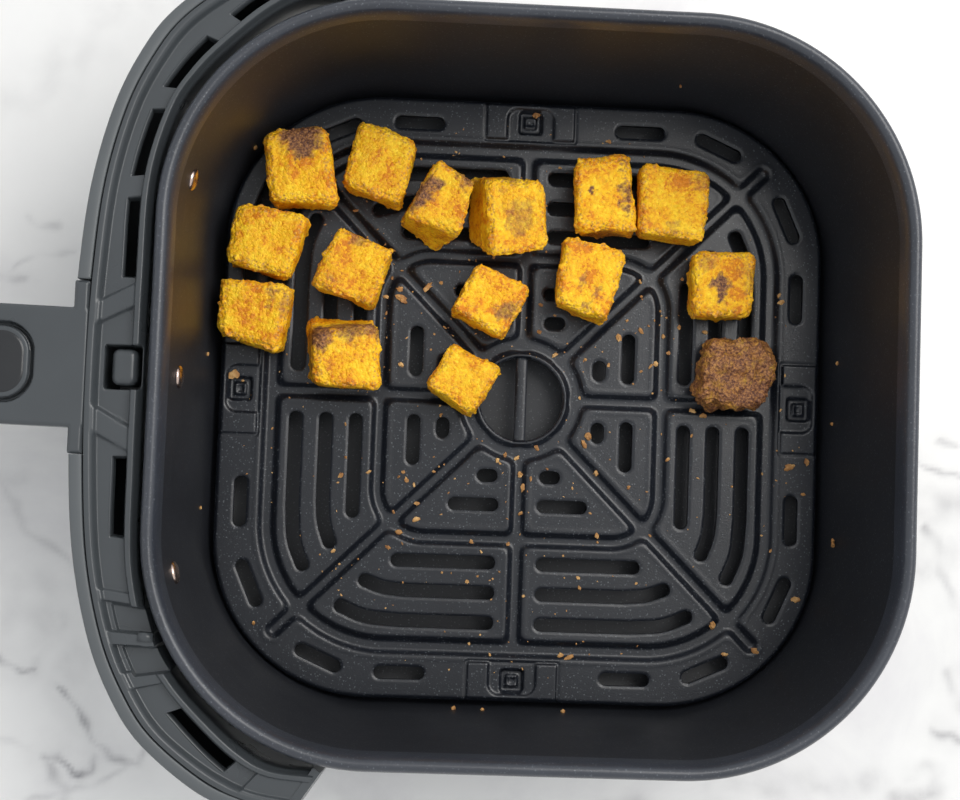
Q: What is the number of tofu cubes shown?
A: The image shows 15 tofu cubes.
